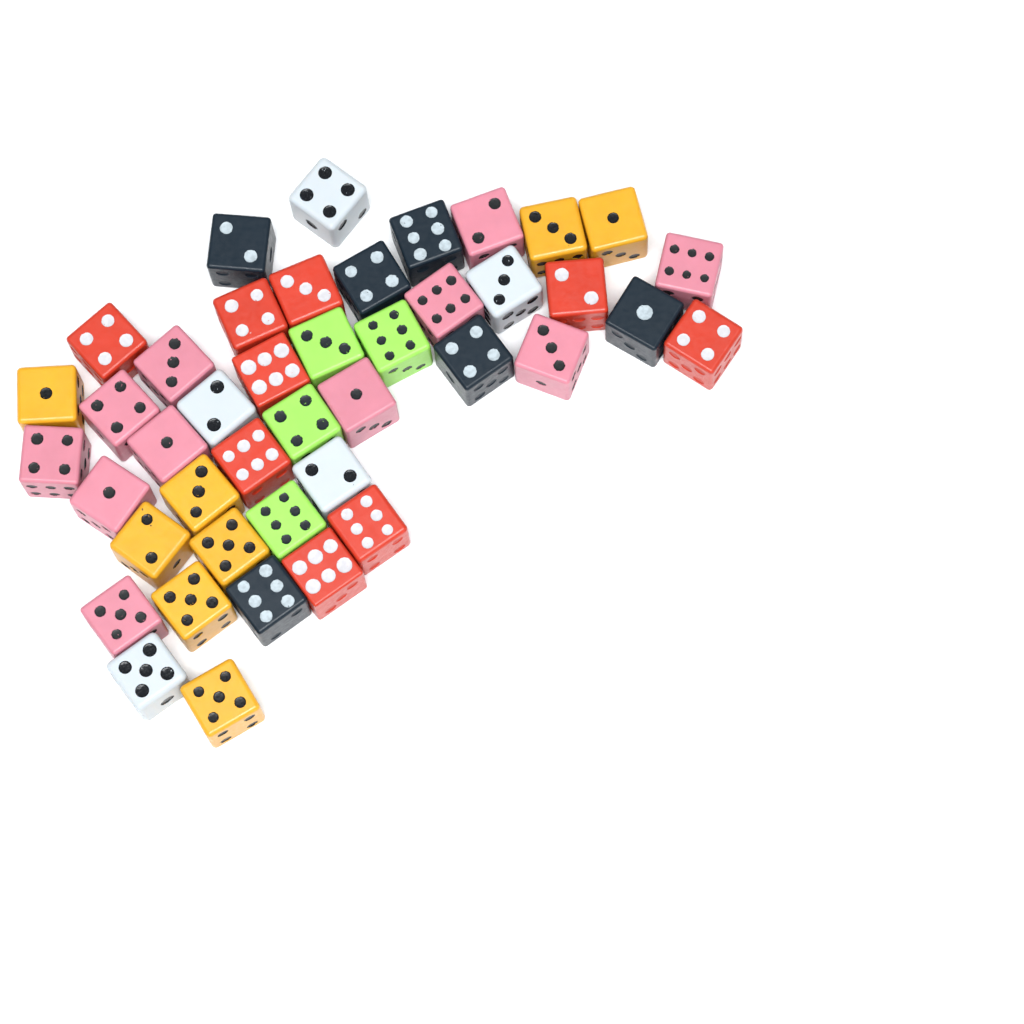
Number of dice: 43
